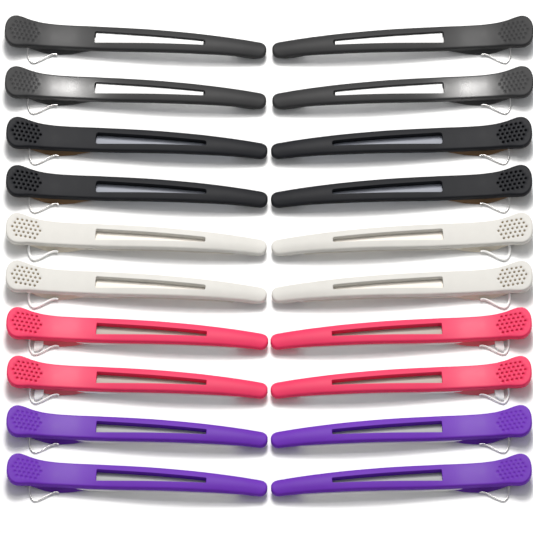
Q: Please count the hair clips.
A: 20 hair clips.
